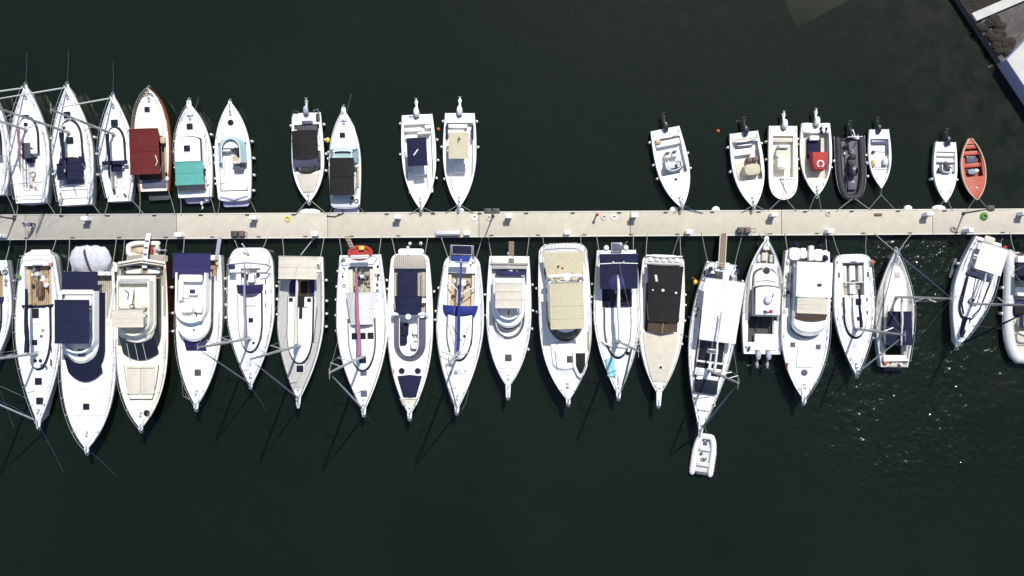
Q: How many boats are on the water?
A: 42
